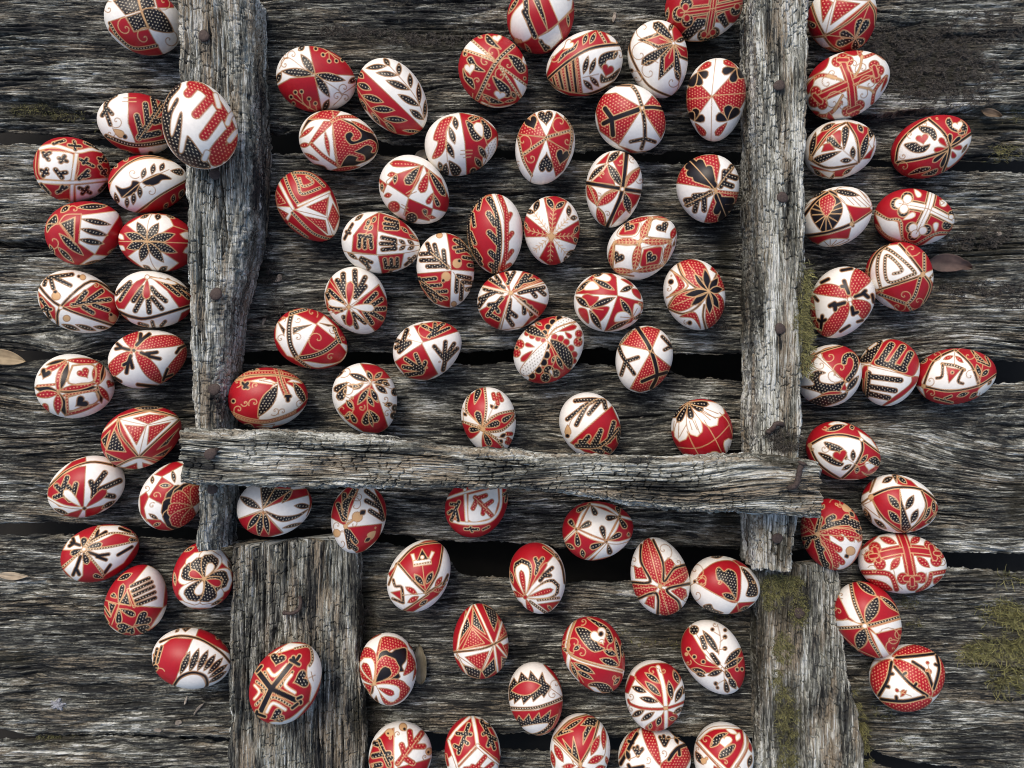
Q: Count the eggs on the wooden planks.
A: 89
